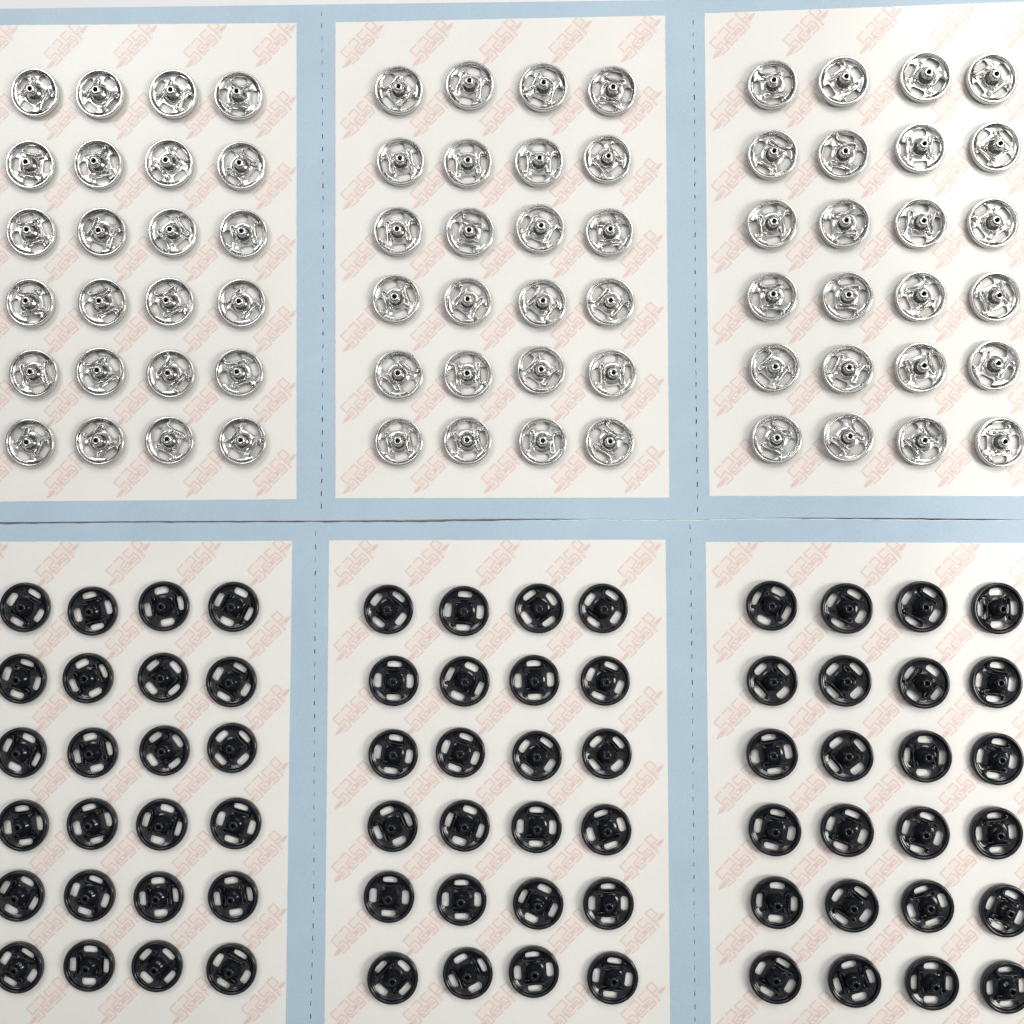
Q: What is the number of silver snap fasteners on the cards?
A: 72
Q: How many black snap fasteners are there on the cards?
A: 72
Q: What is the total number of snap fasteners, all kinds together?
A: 144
